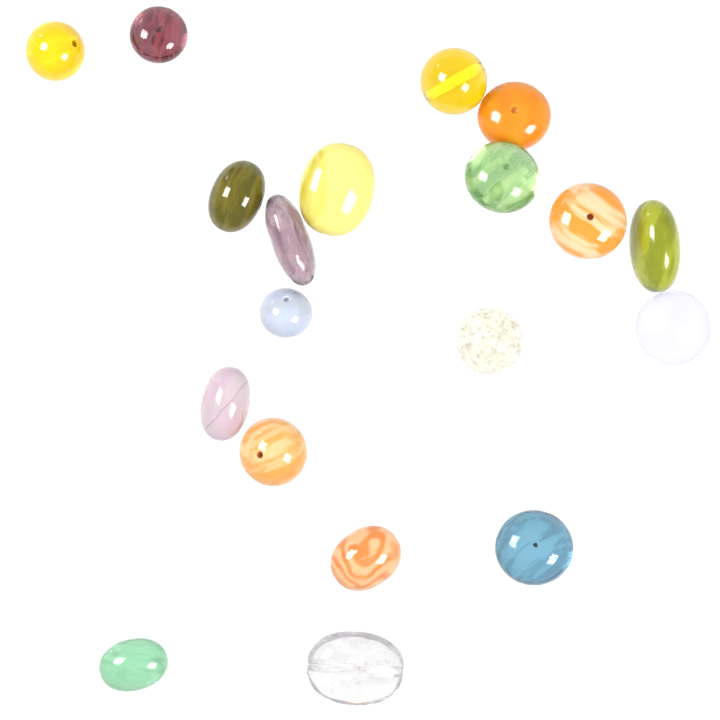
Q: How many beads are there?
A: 19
